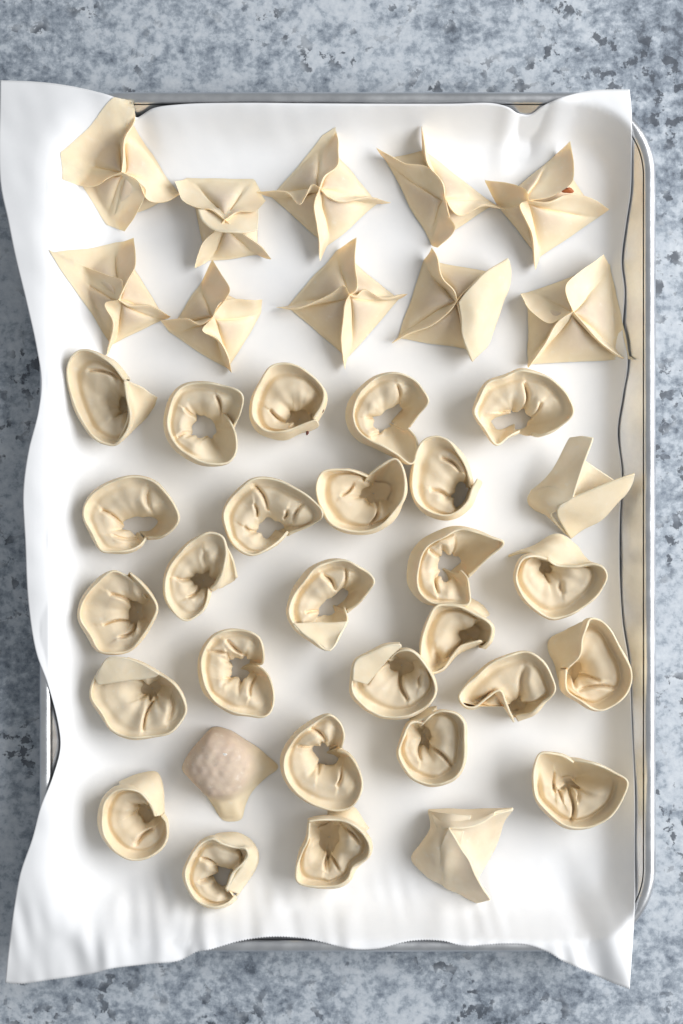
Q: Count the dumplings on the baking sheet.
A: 39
